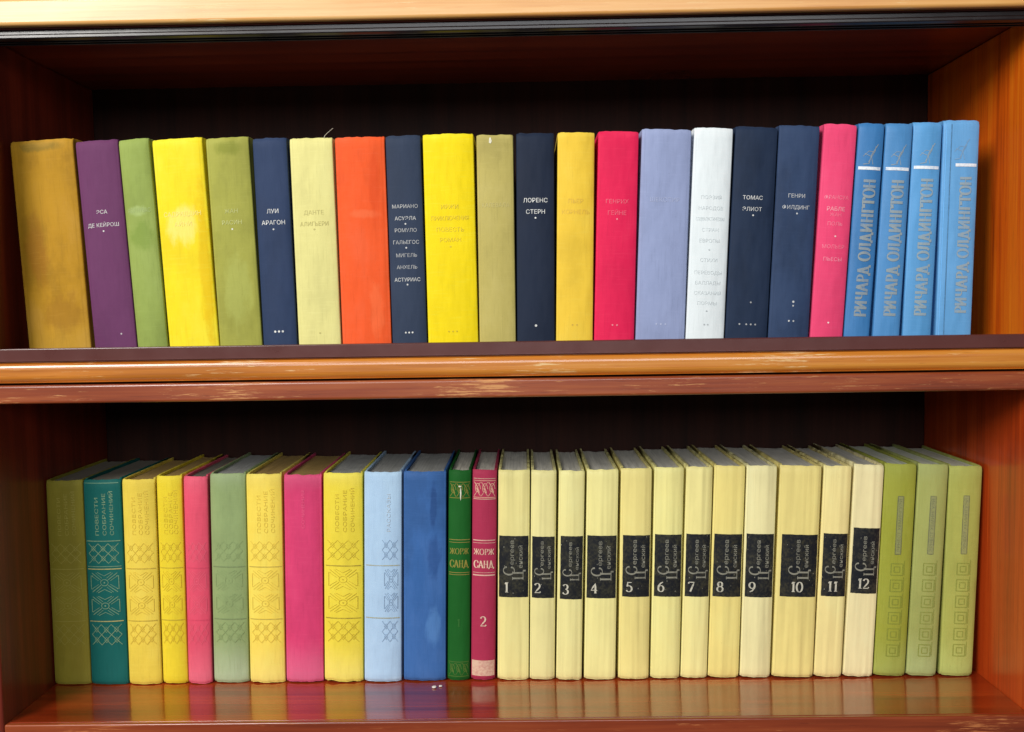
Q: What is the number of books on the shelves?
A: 51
